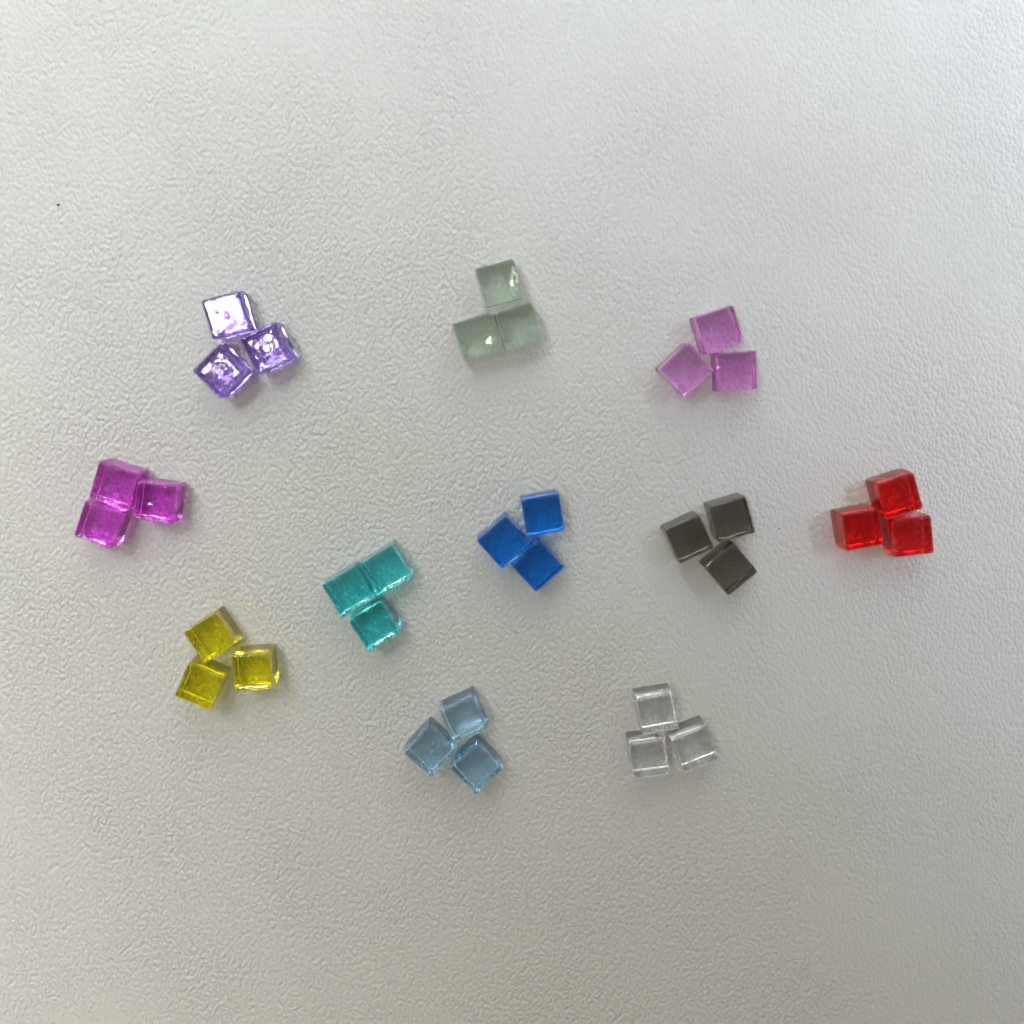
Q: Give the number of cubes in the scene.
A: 33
